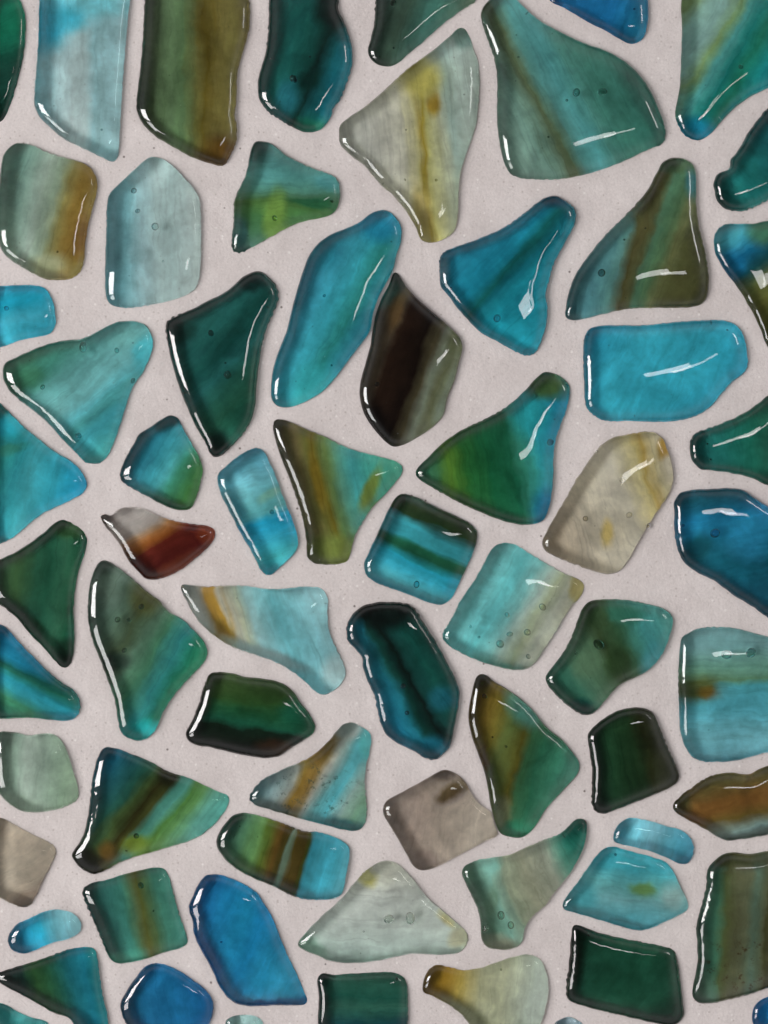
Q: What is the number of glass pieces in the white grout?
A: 67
